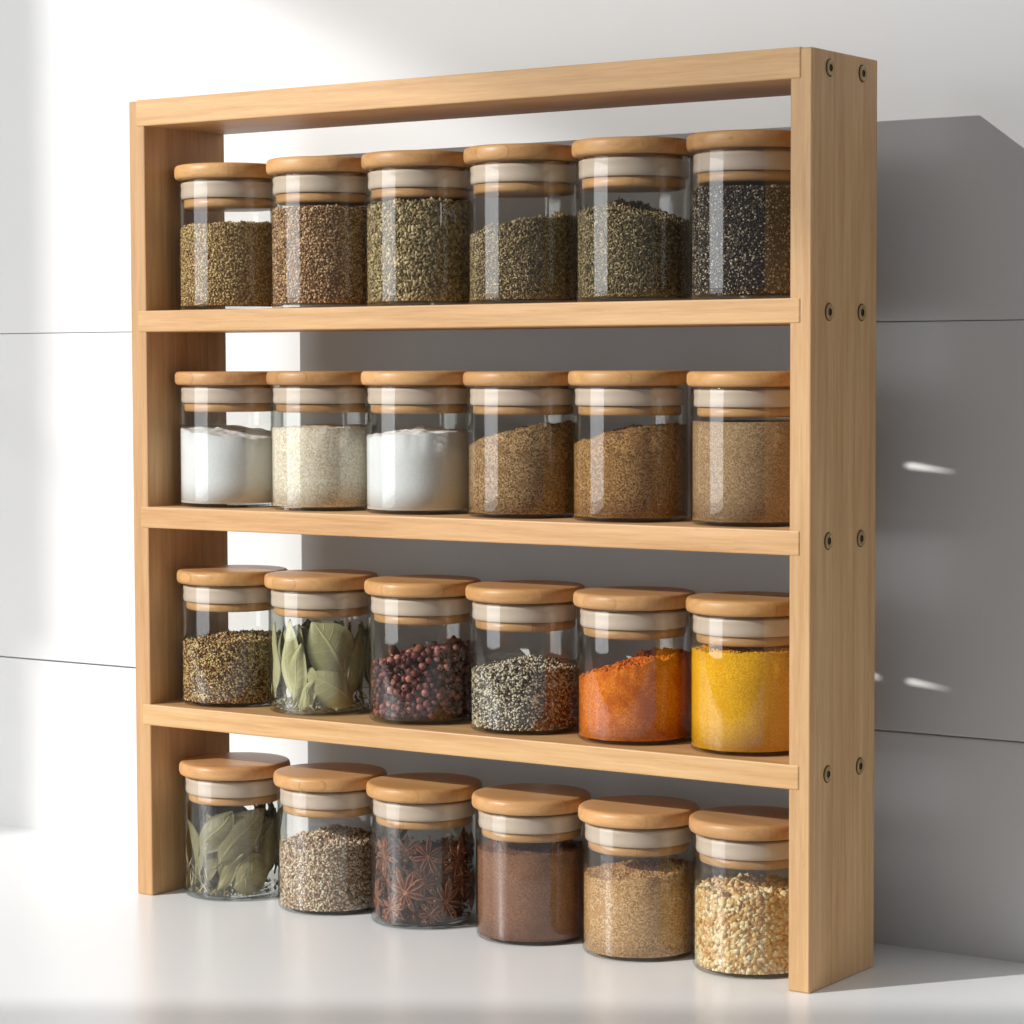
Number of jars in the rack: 24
